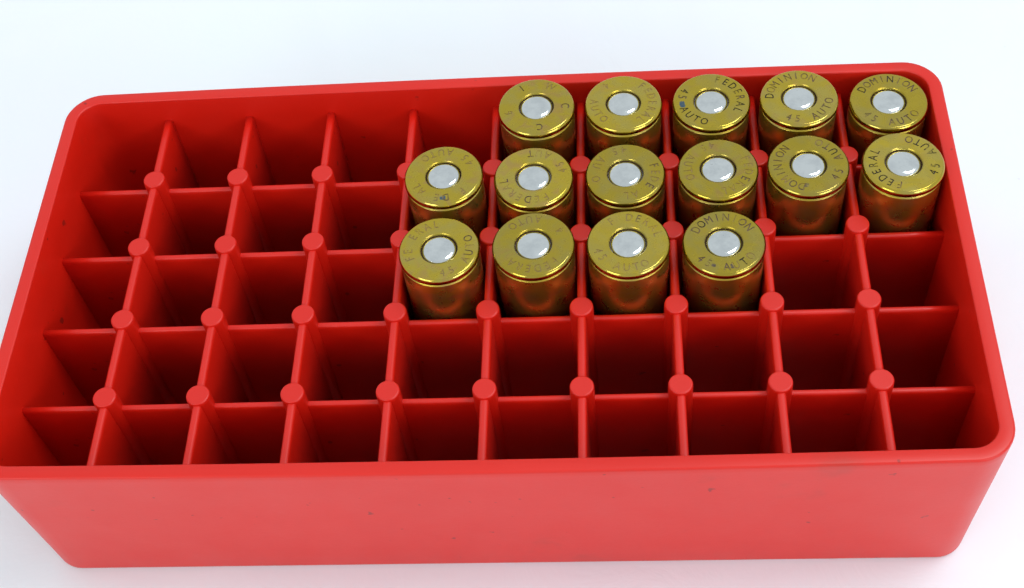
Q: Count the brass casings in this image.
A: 15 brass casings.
